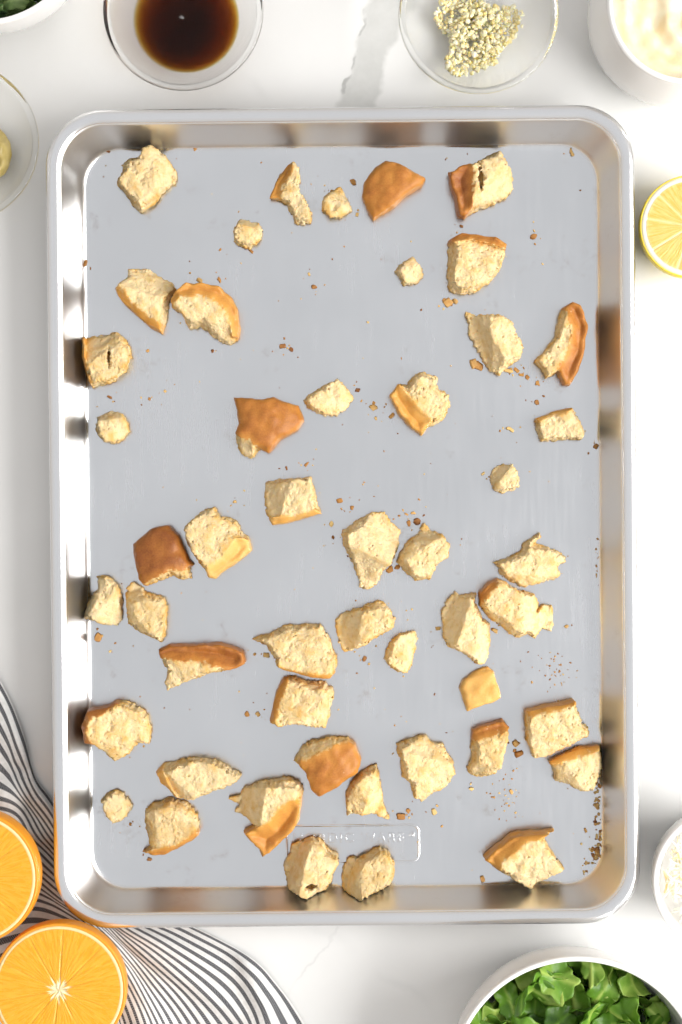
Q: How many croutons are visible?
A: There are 49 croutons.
